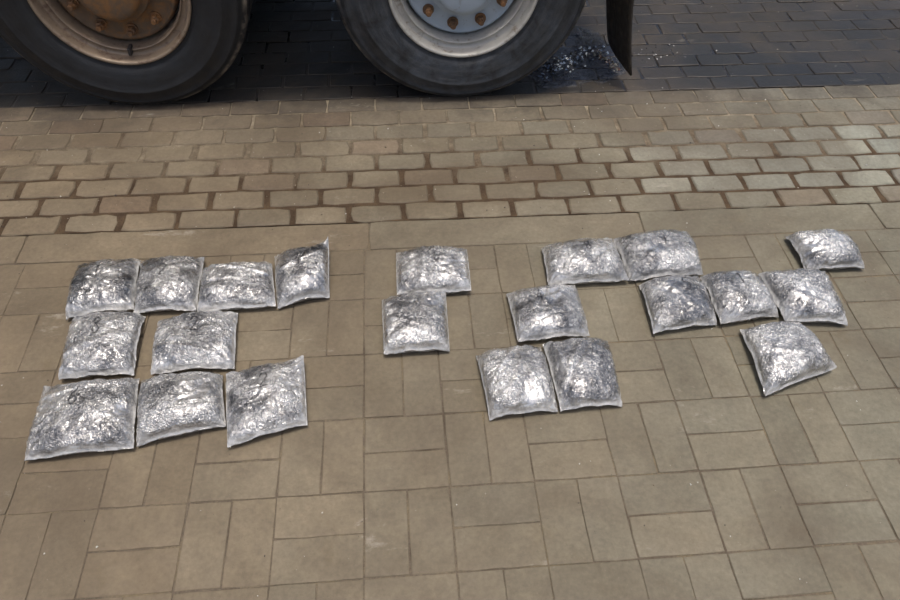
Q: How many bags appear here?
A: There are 21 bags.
